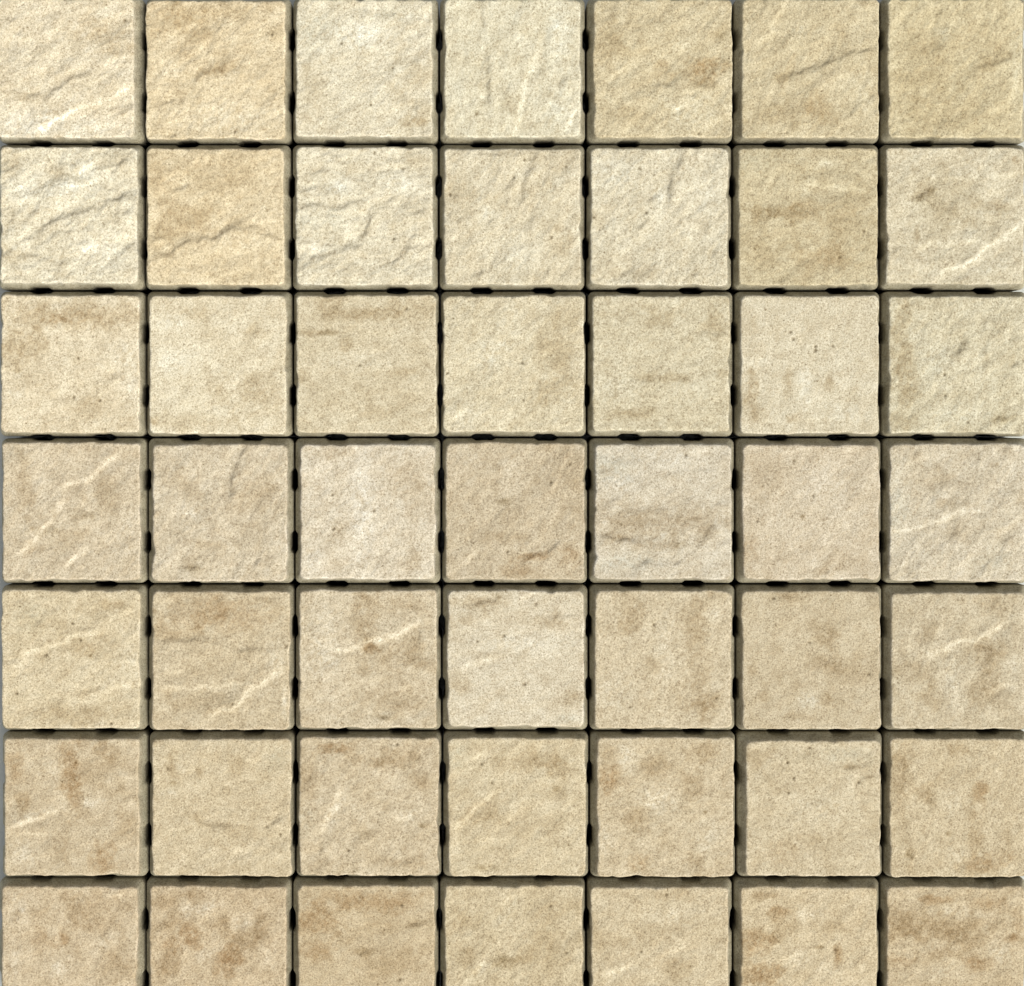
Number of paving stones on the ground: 49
